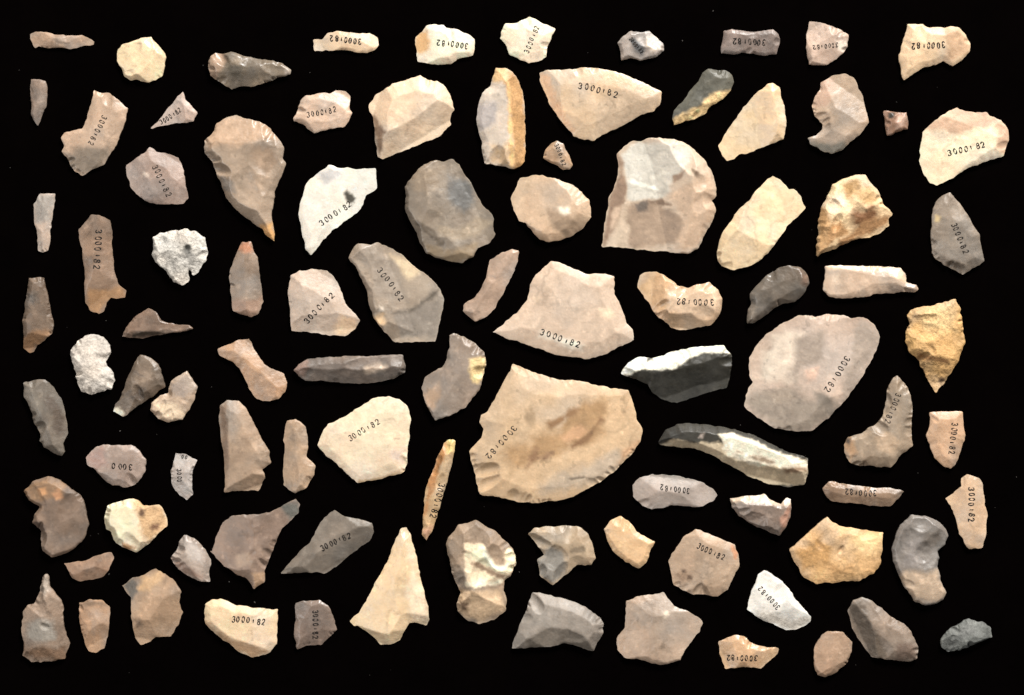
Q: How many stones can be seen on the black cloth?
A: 94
